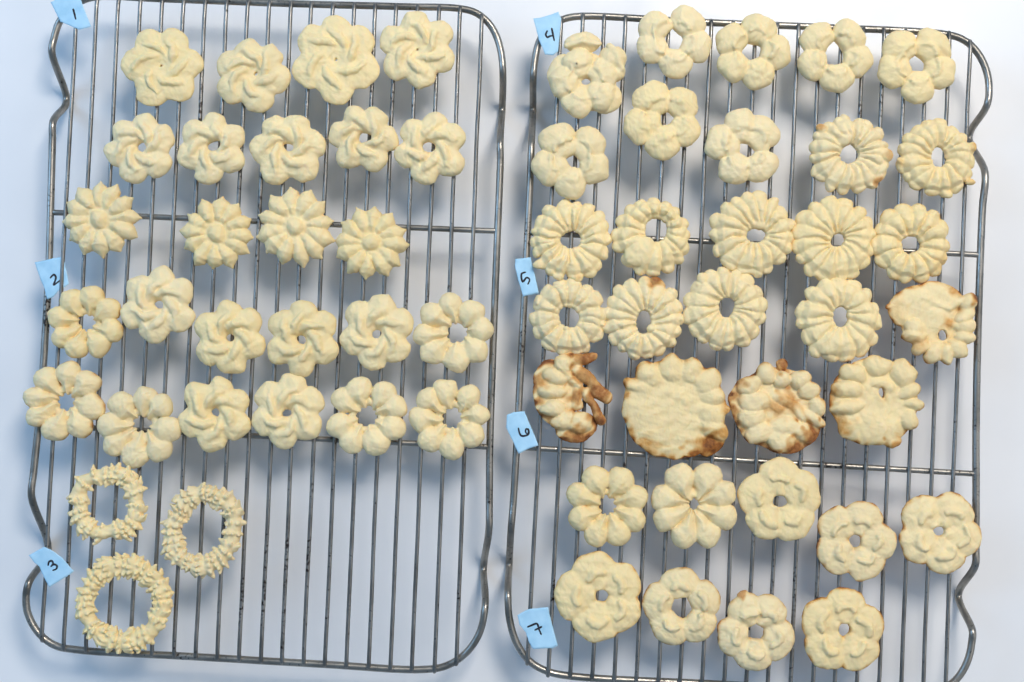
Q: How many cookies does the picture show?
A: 61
